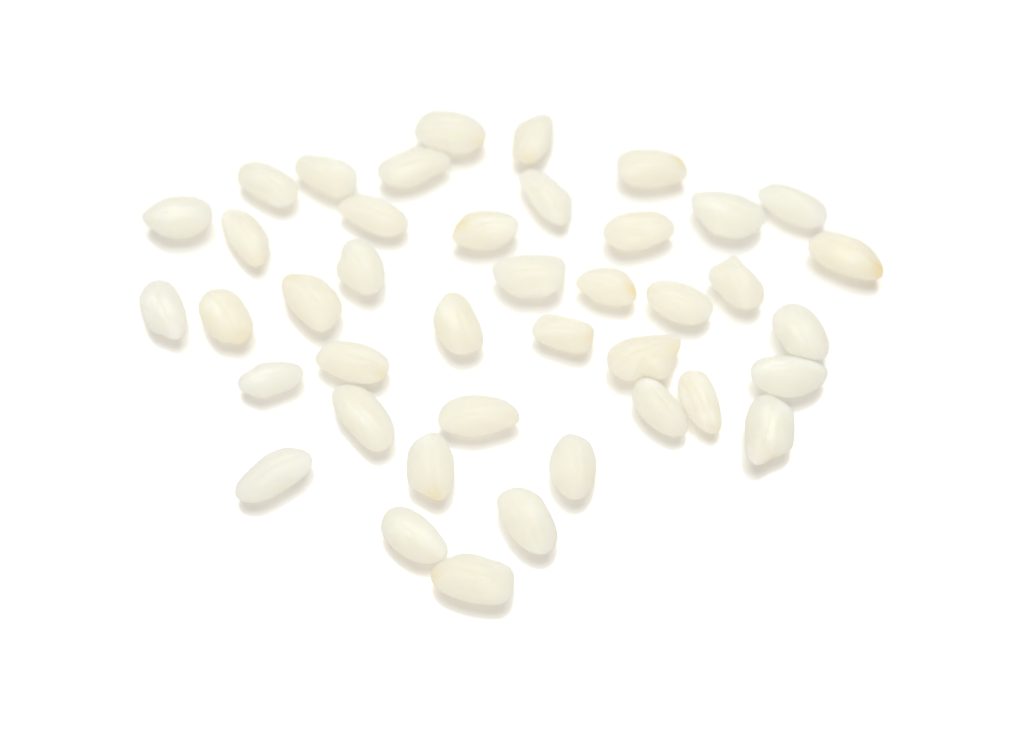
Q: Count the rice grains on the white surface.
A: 41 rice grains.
